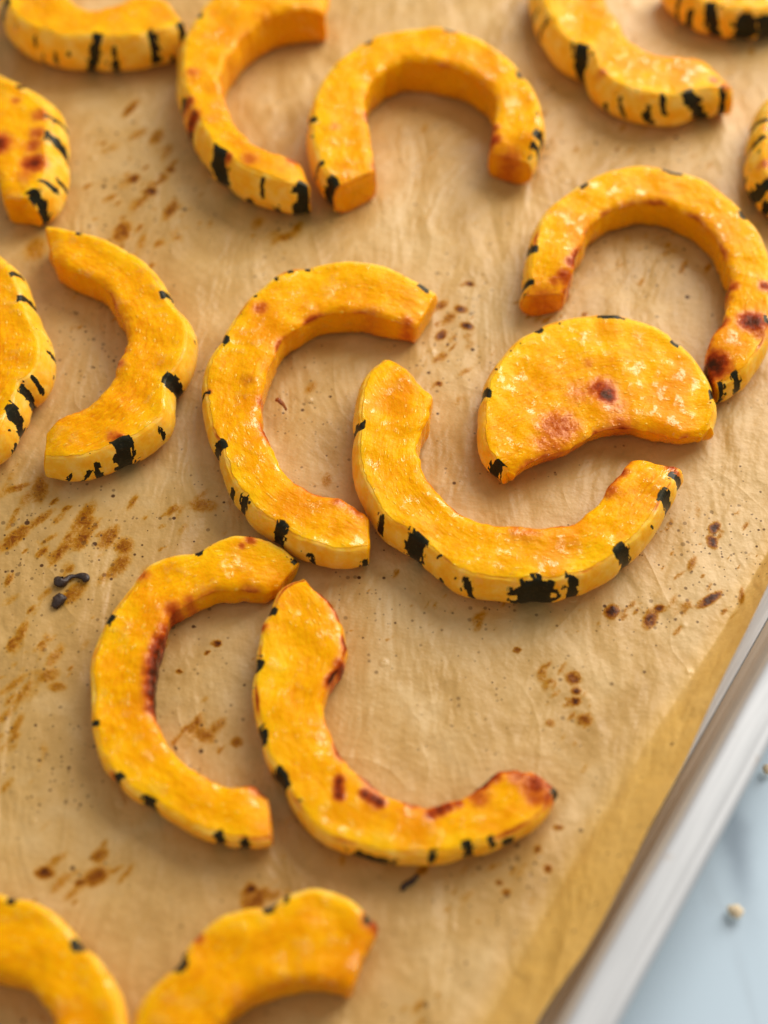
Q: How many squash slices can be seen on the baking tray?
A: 17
